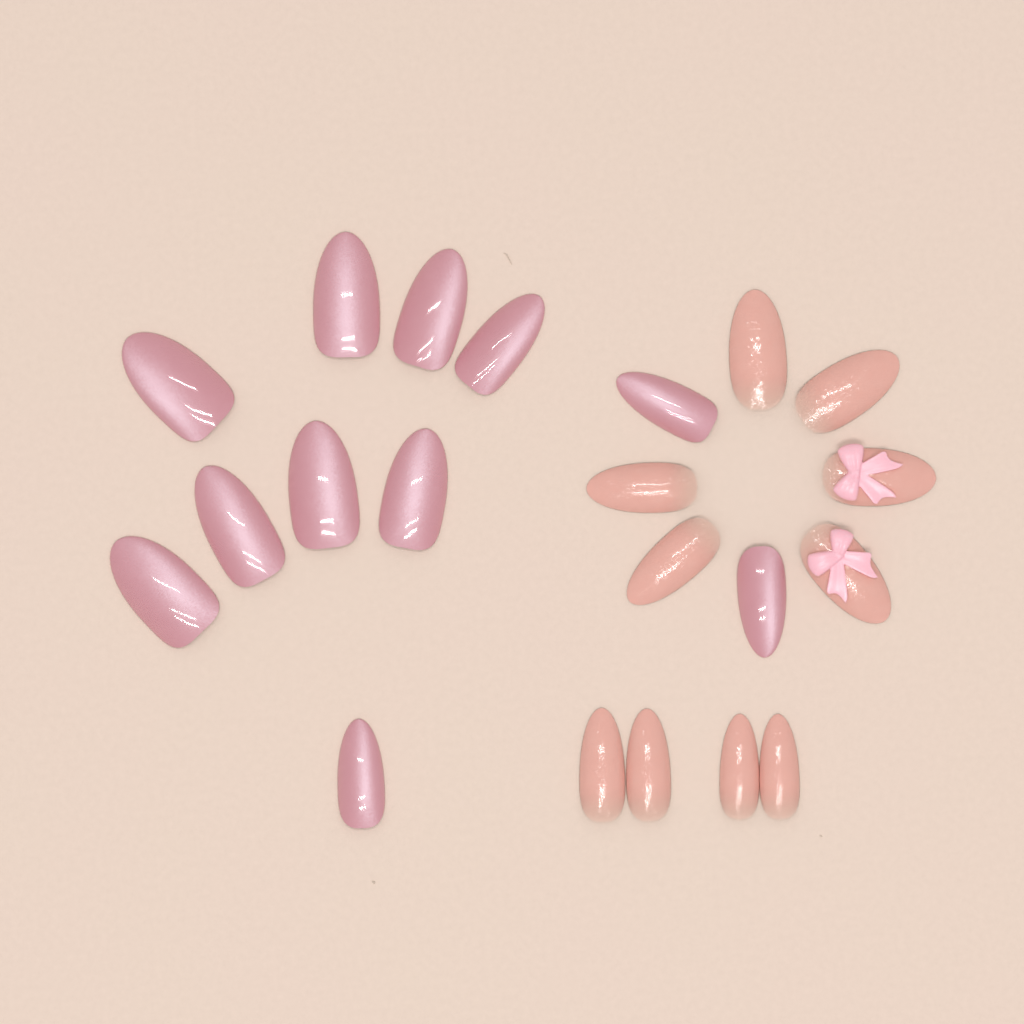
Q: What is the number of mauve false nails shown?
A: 11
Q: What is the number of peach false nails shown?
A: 10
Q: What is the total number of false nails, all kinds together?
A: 21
